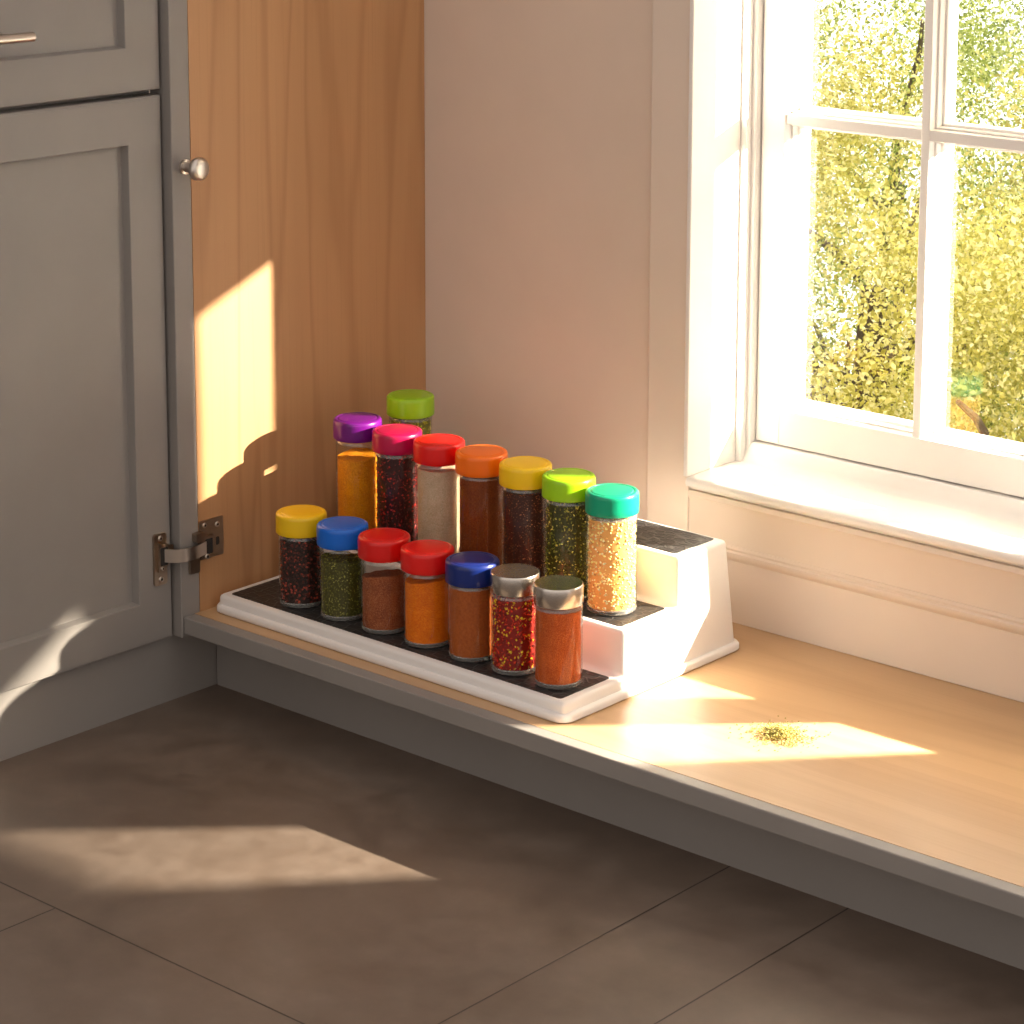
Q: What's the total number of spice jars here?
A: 15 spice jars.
